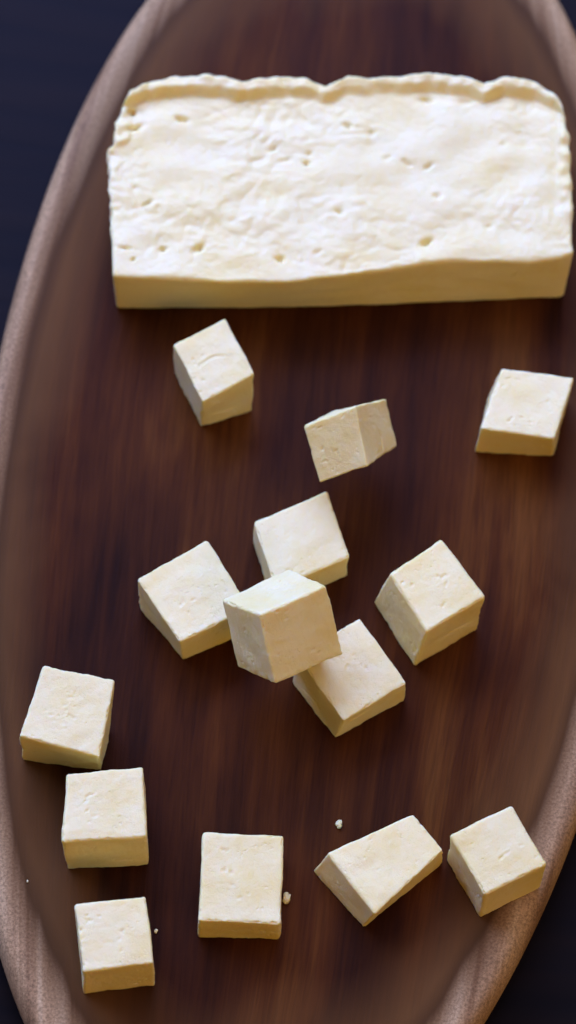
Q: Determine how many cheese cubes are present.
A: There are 14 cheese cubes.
